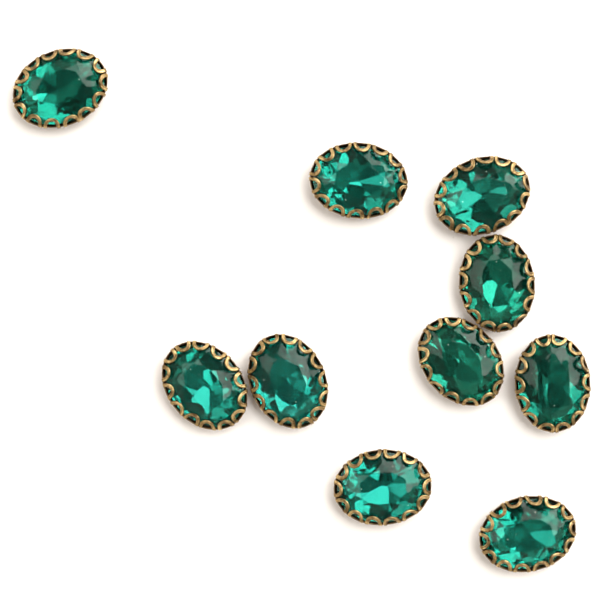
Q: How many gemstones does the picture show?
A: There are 10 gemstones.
